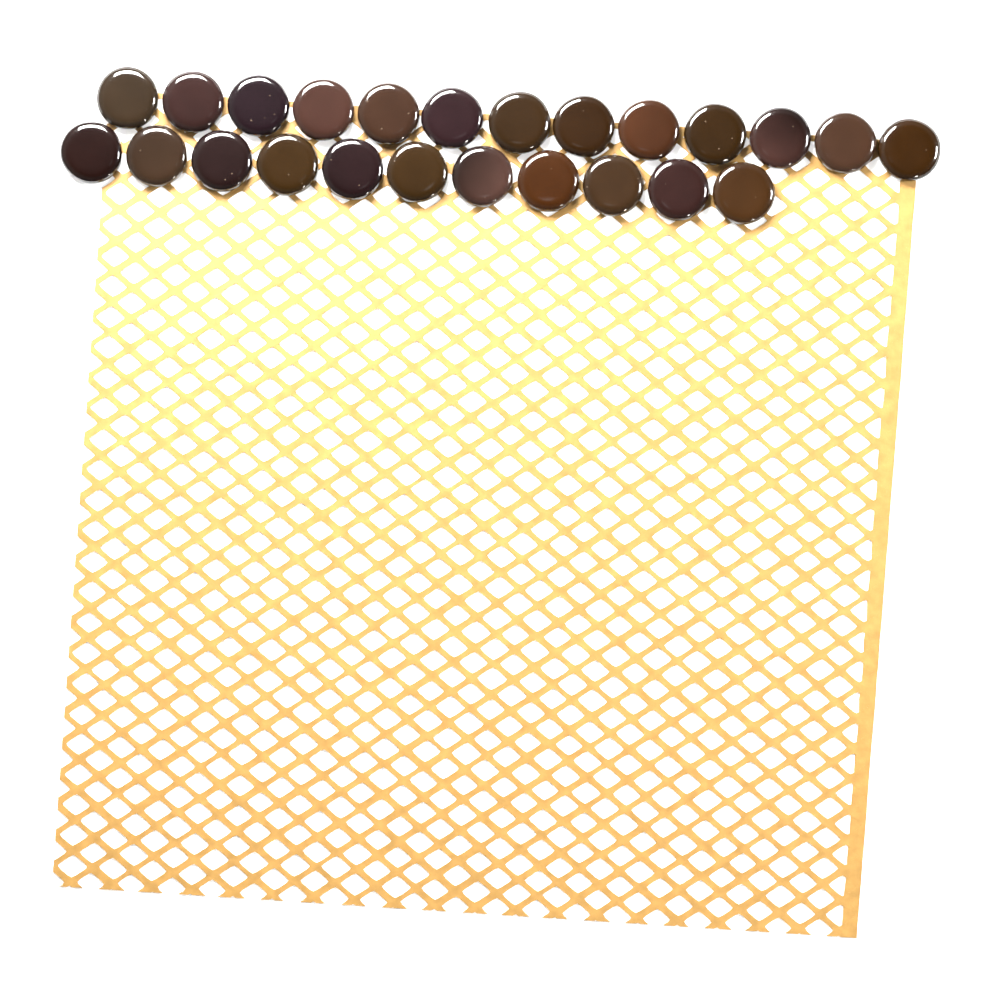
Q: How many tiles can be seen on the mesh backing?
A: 24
